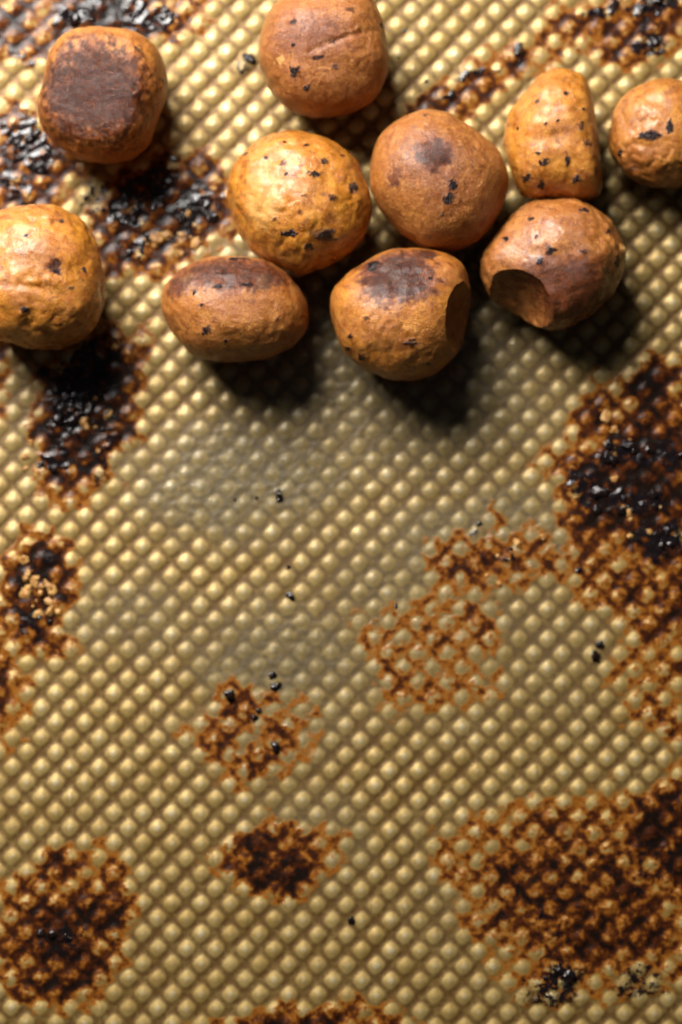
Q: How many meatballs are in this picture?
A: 10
